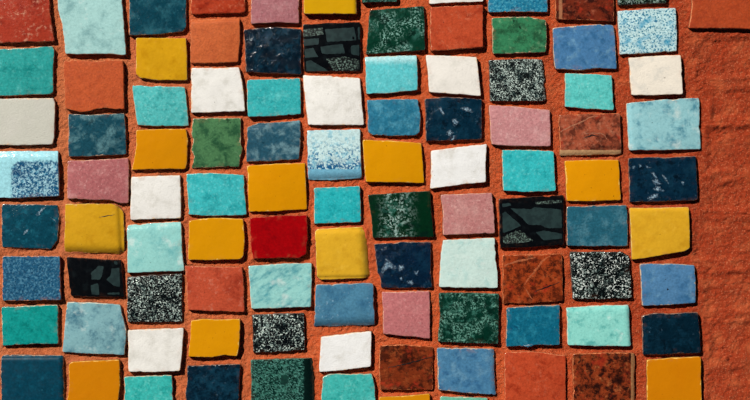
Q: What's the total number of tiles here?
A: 100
